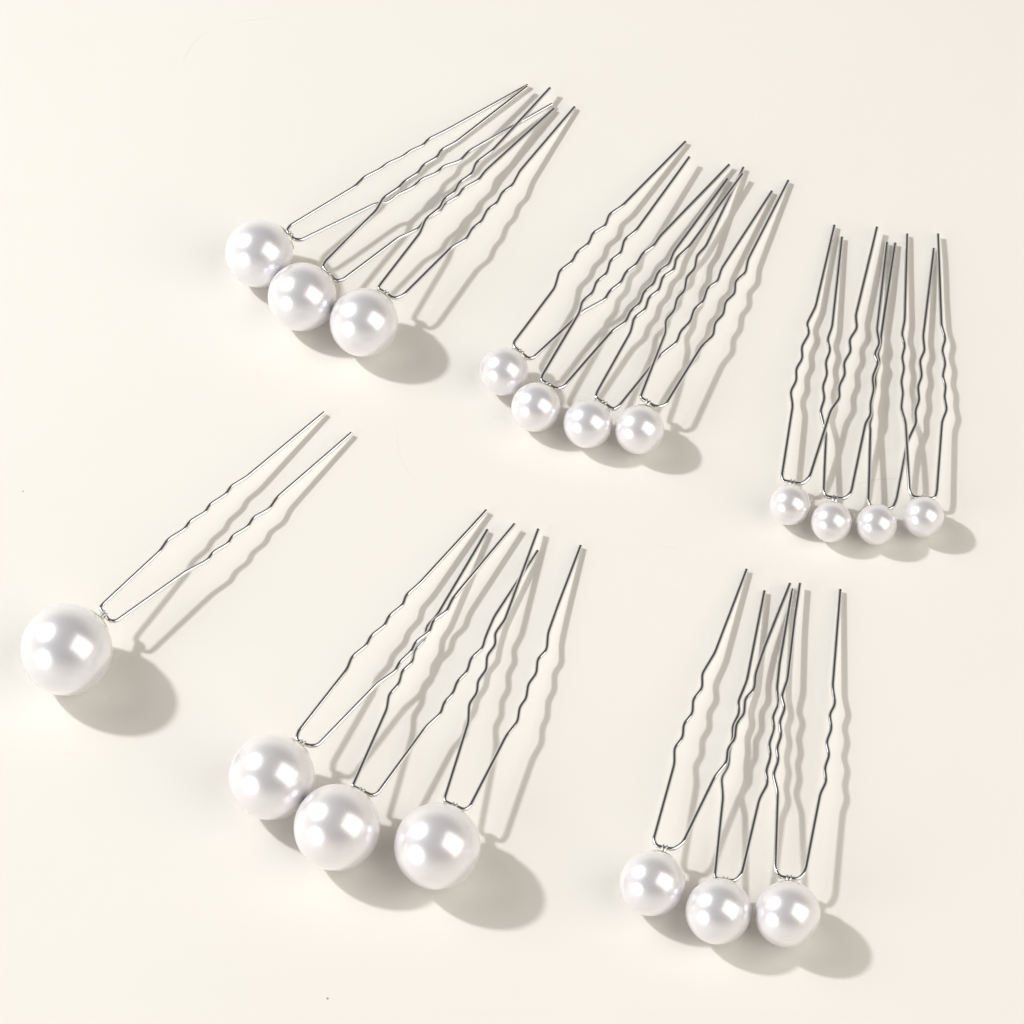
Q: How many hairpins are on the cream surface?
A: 18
